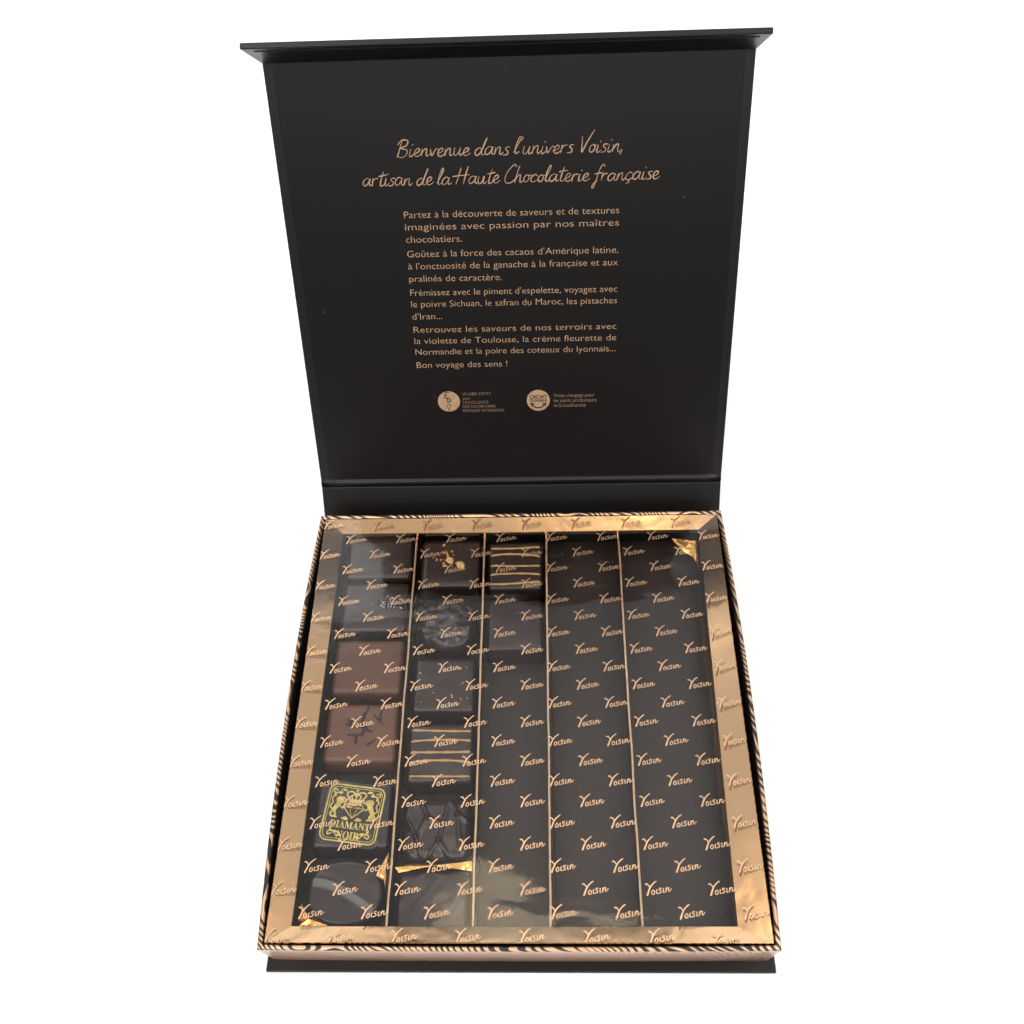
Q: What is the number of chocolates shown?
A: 14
